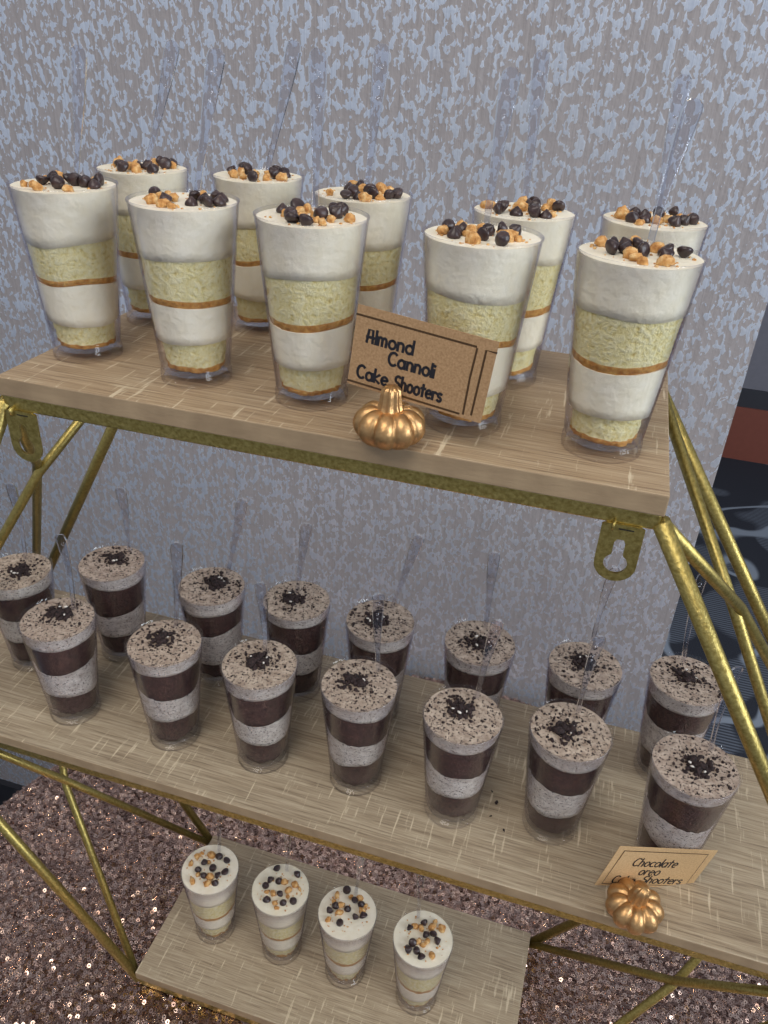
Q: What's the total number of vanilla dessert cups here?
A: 14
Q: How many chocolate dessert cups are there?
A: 15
